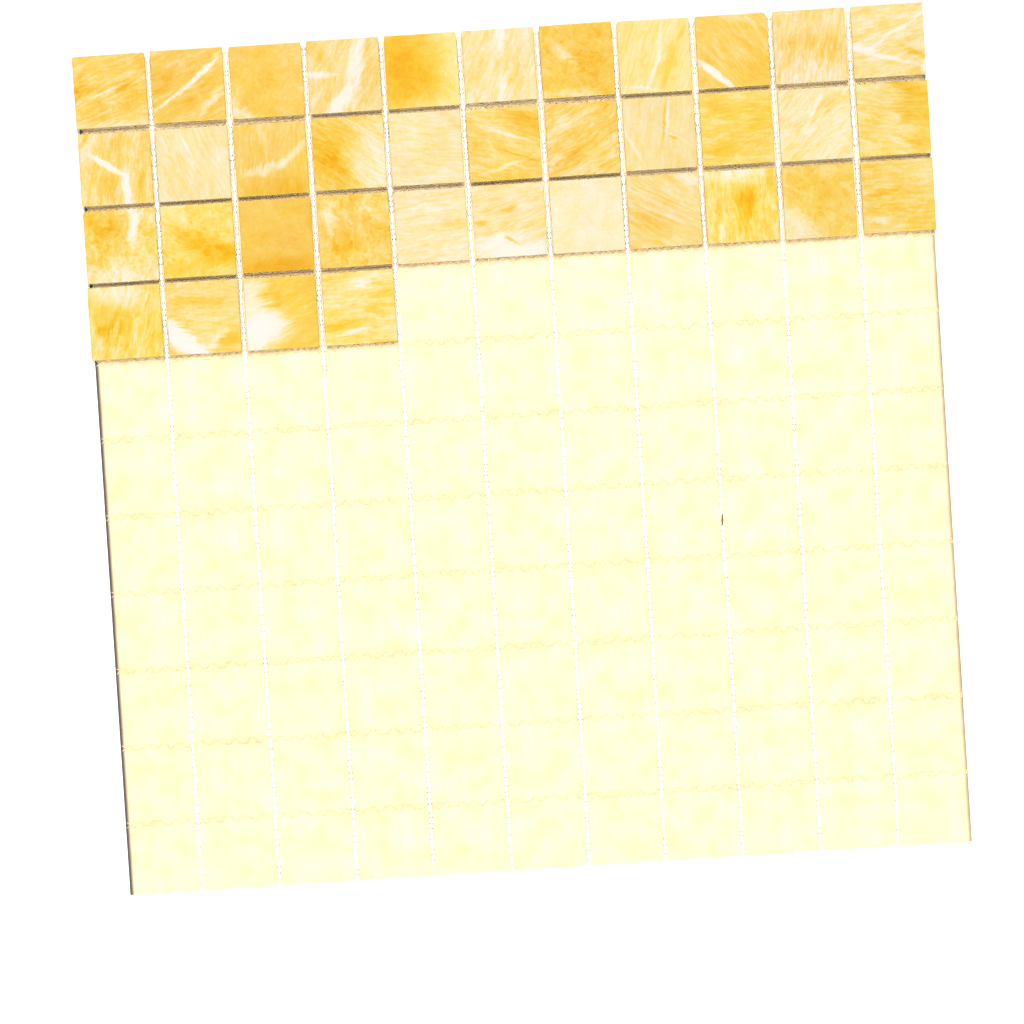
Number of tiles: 37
